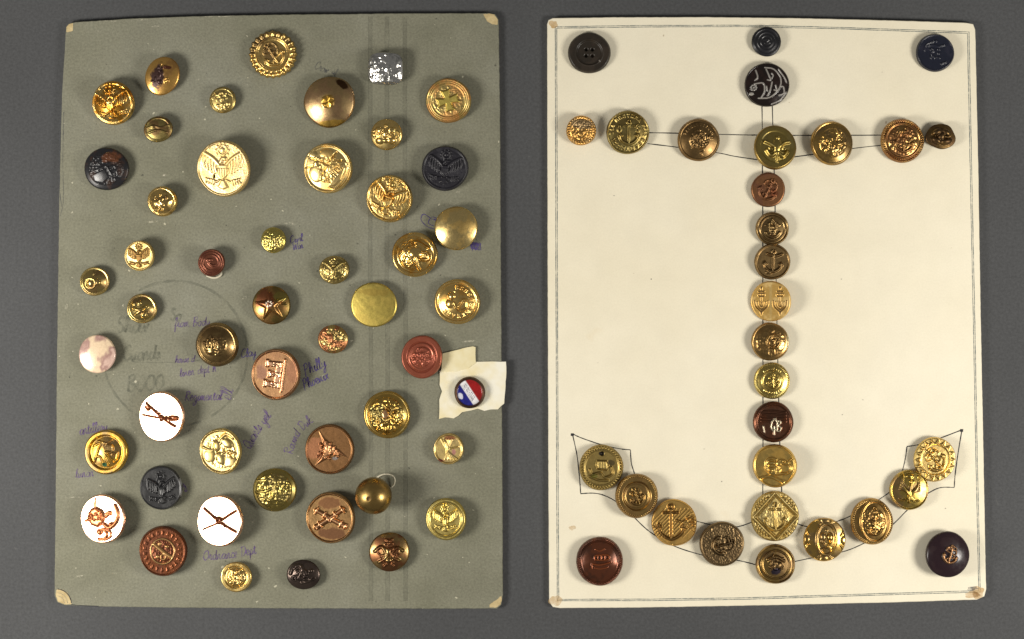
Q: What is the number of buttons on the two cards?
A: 80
